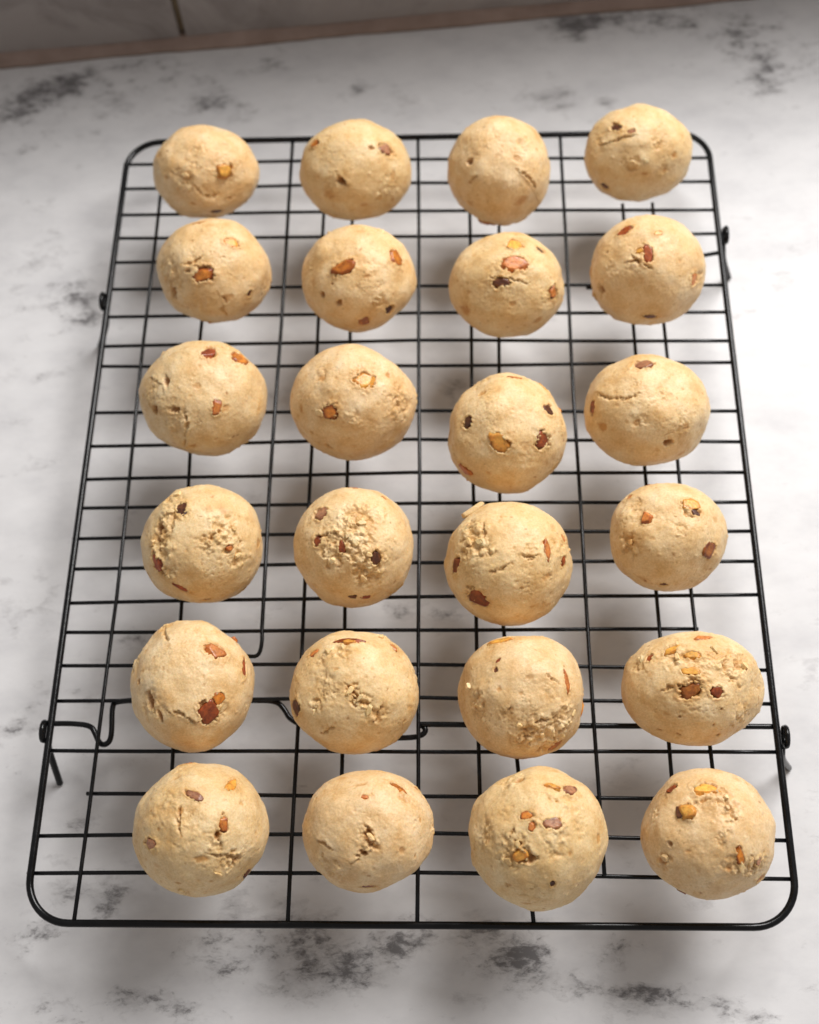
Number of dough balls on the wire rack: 24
